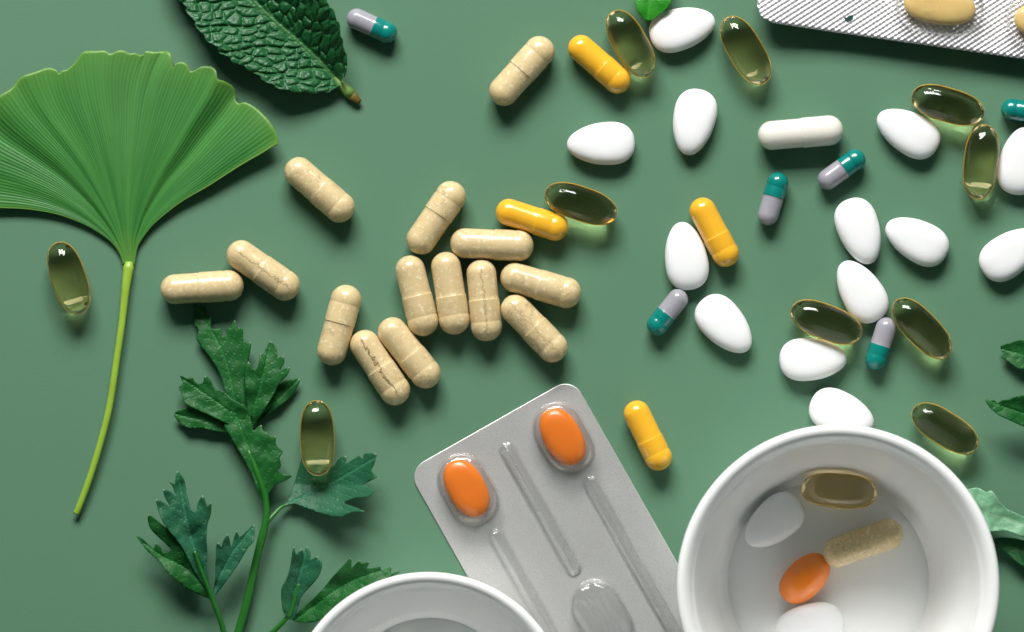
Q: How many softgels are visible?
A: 11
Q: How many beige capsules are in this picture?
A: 15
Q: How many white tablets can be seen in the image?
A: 15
